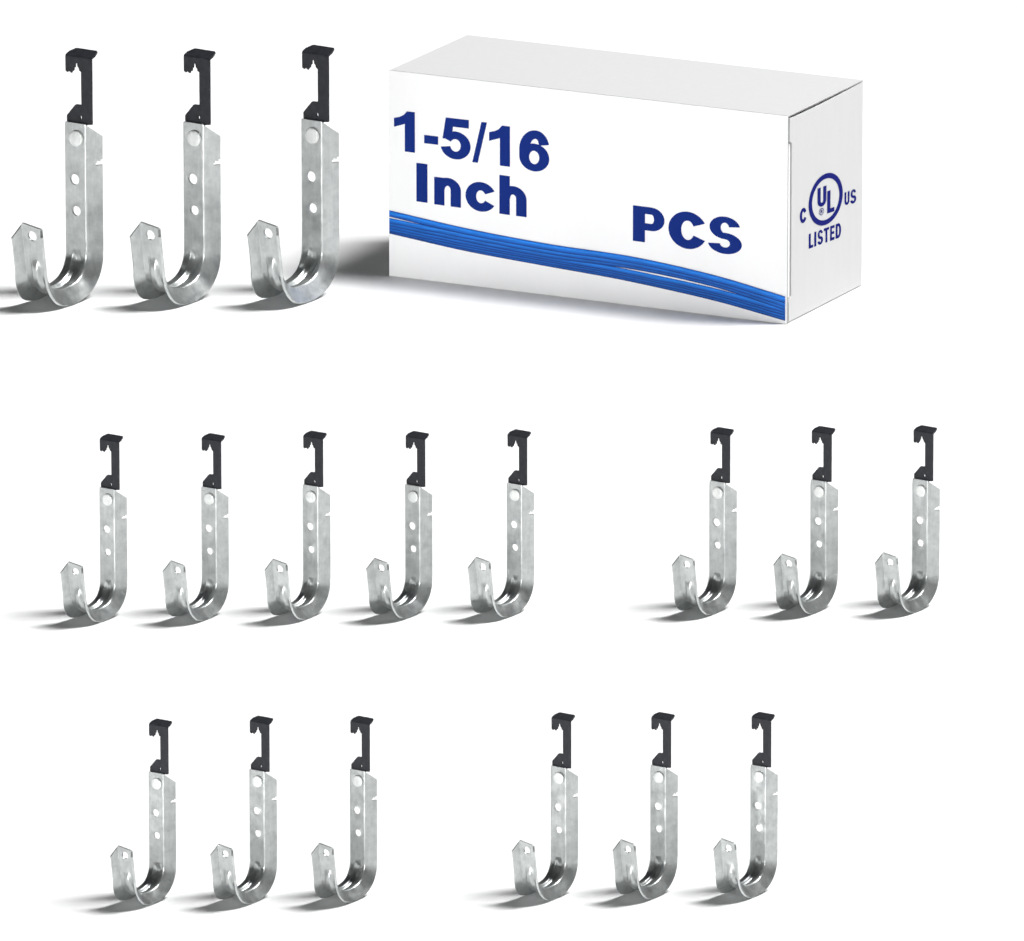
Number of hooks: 17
